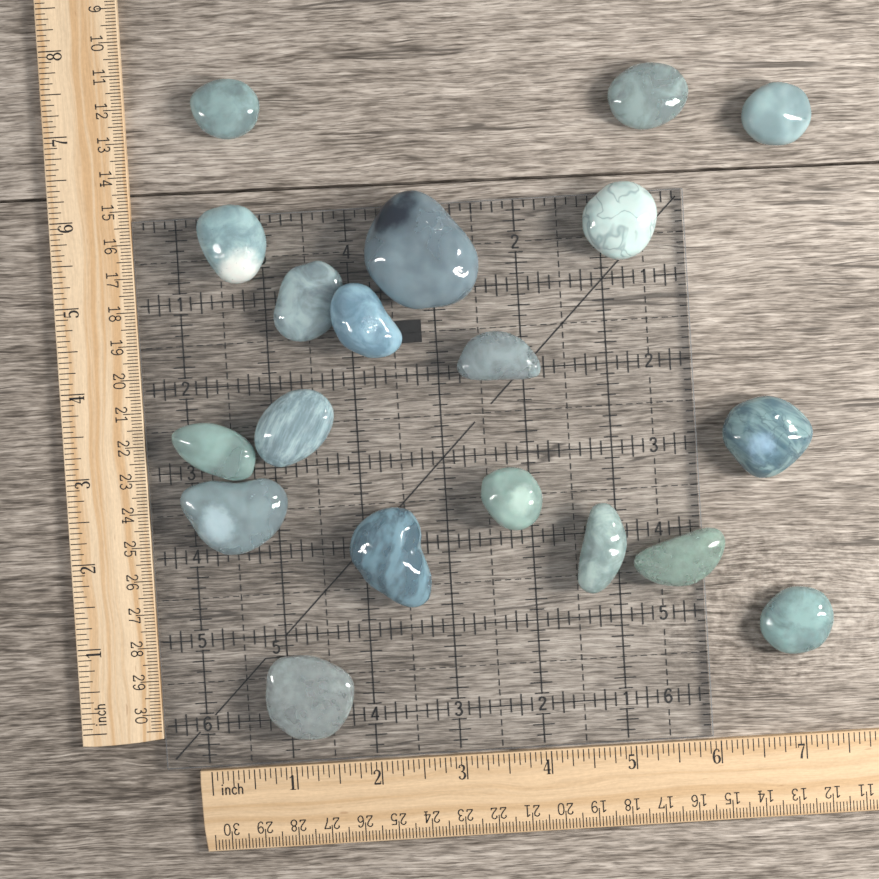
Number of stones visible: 19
